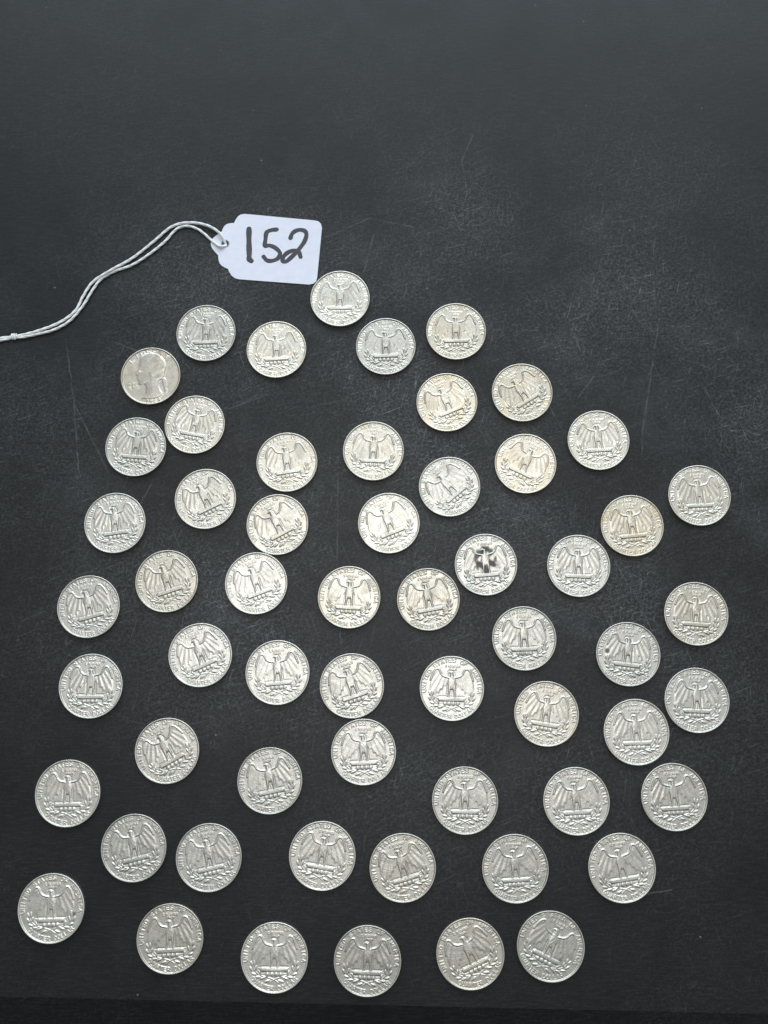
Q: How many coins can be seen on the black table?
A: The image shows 58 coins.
